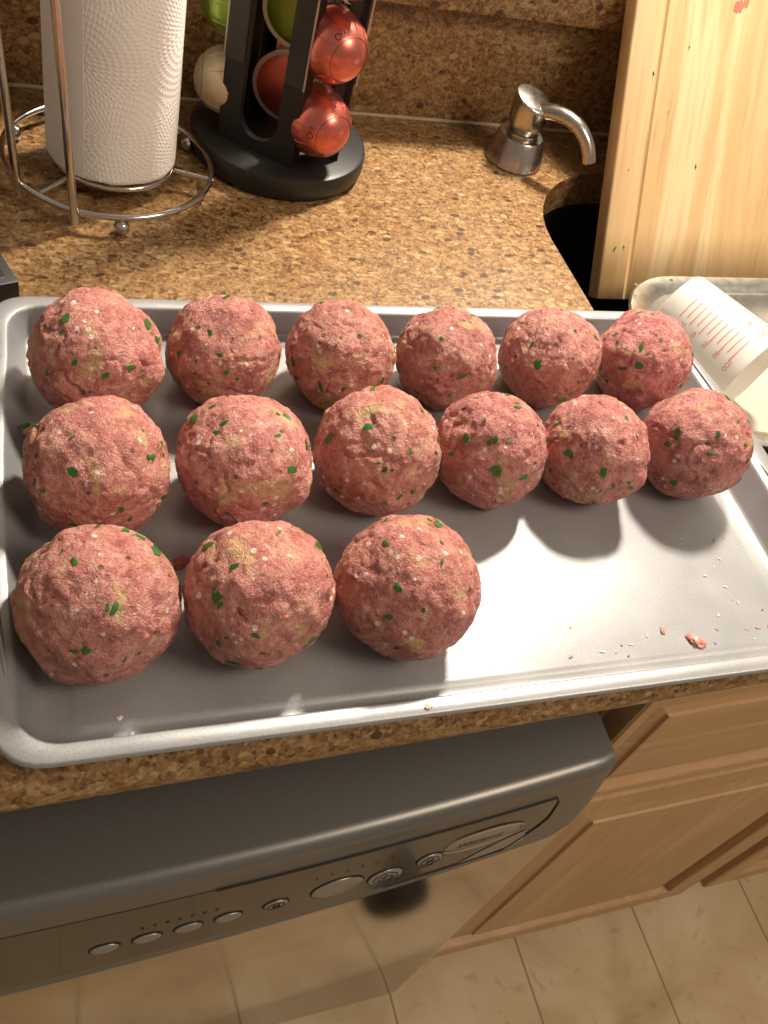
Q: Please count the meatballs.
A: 15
